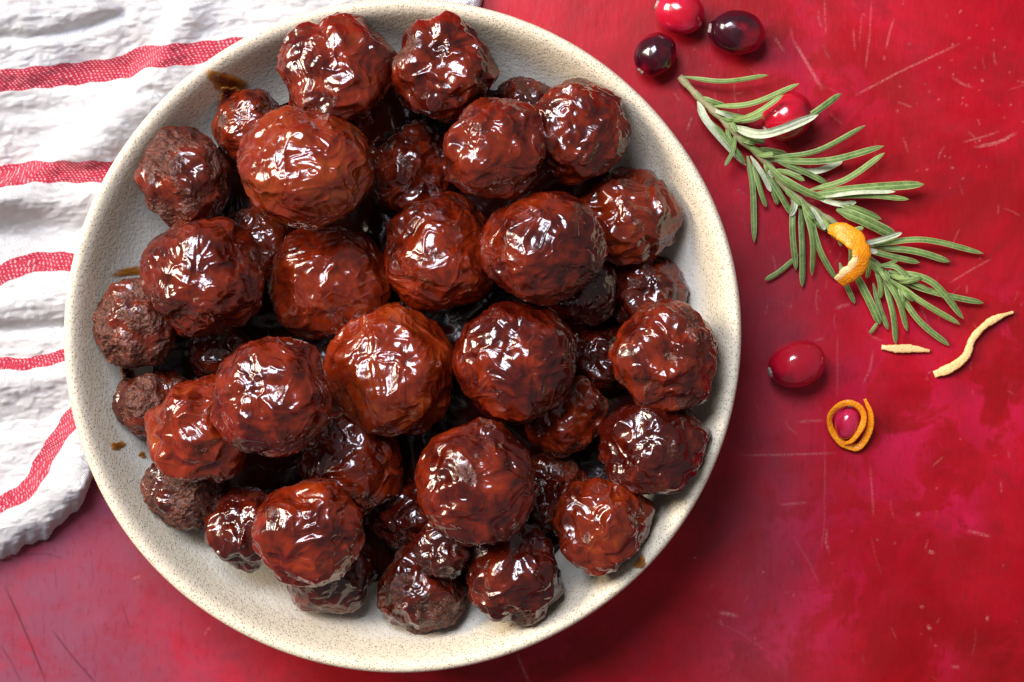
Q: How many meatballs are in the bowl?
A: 40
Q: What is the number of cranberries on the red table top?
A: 6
